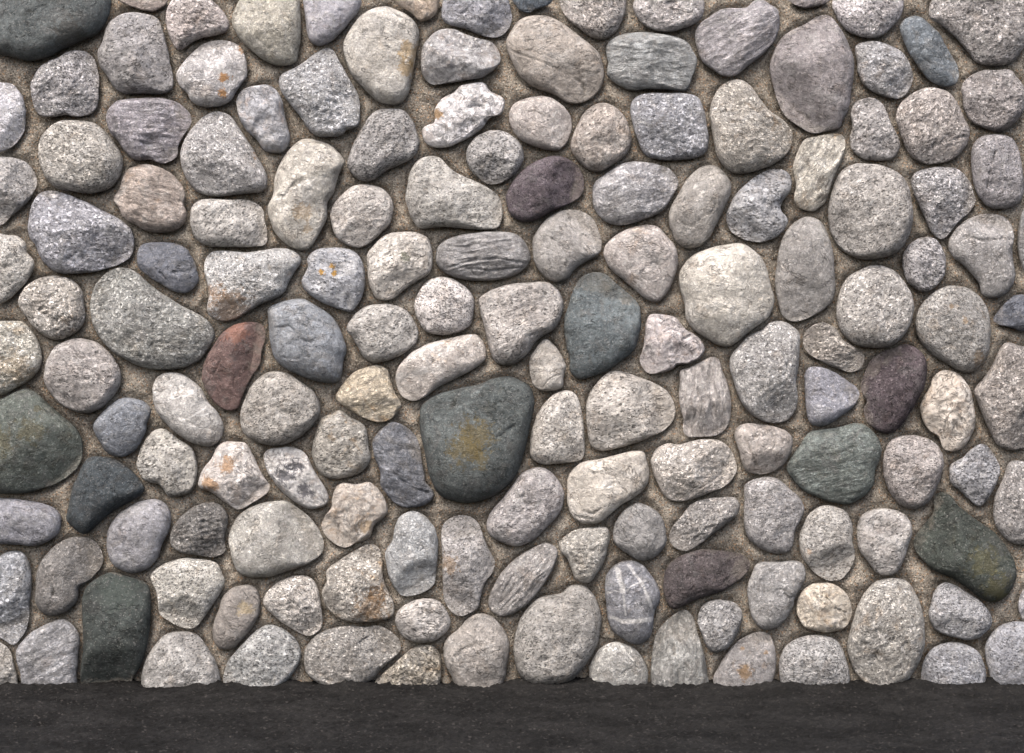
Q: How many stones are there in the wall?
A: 158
